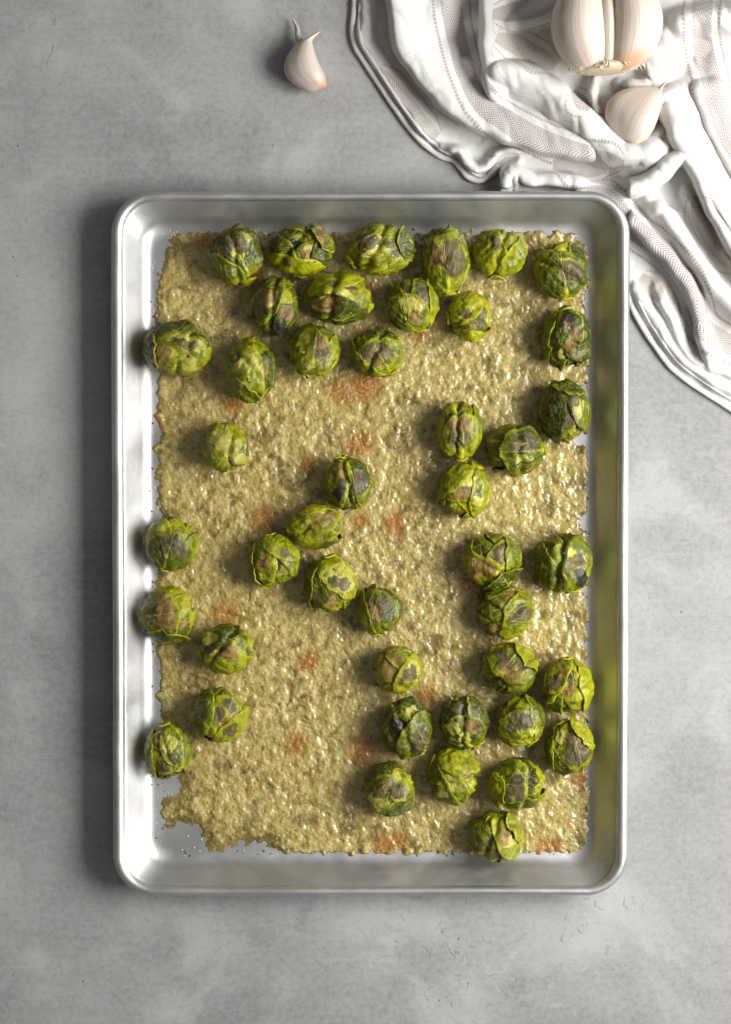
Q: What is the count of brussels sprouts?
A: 44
